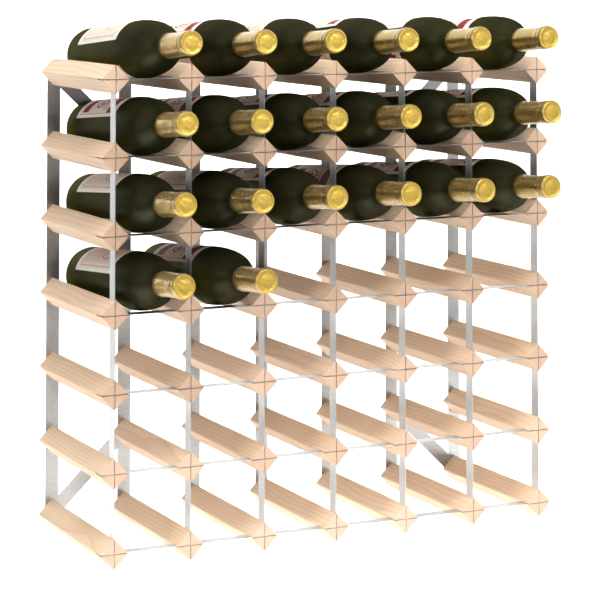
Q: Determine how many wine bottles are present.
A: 20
